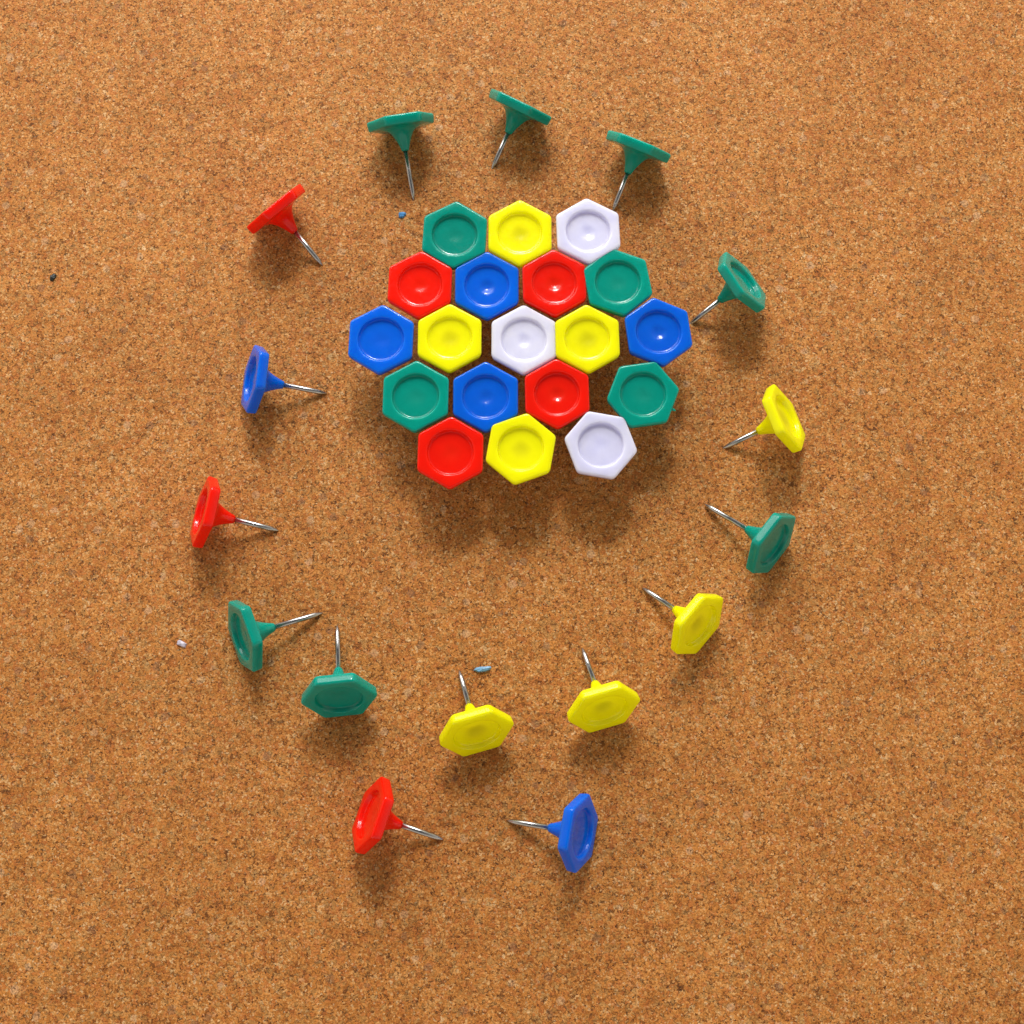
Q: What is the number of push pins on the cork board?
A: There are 35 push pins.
